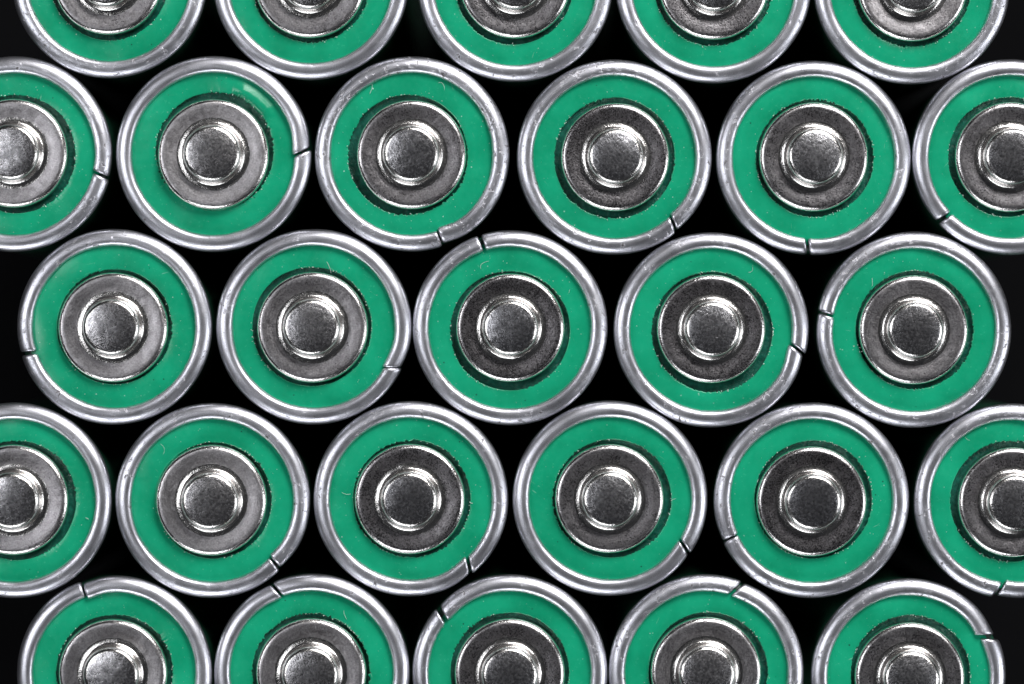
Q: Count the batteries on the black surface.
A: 27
